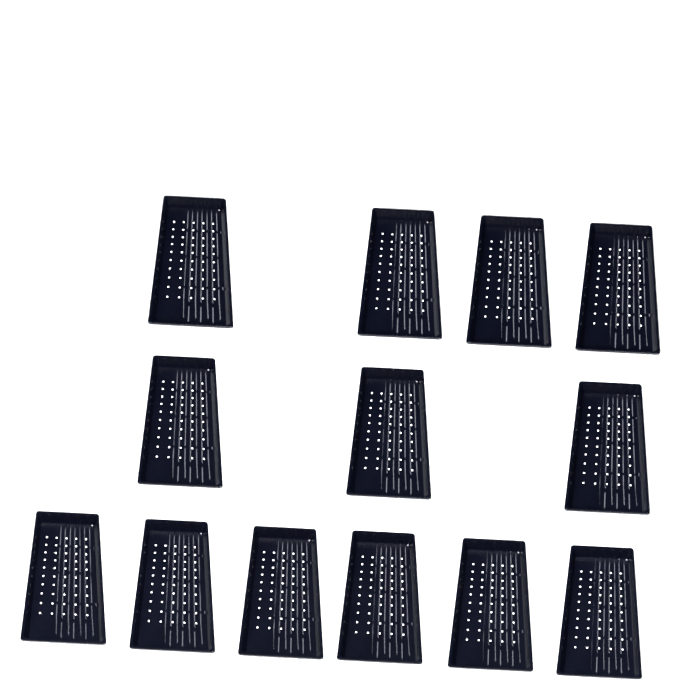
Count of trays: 13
